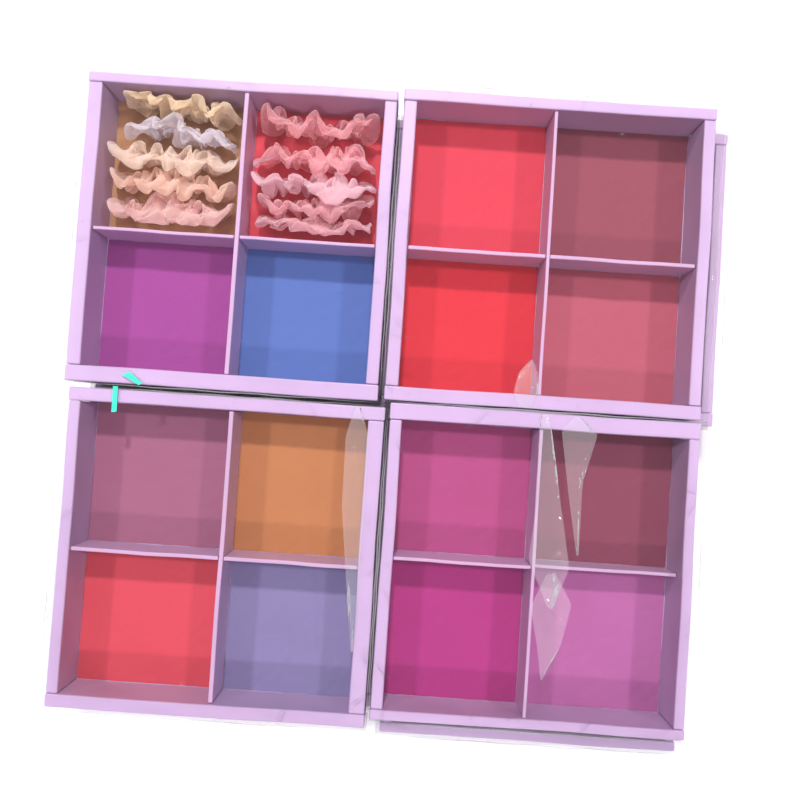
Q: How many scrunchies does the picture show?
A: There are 10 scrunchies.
